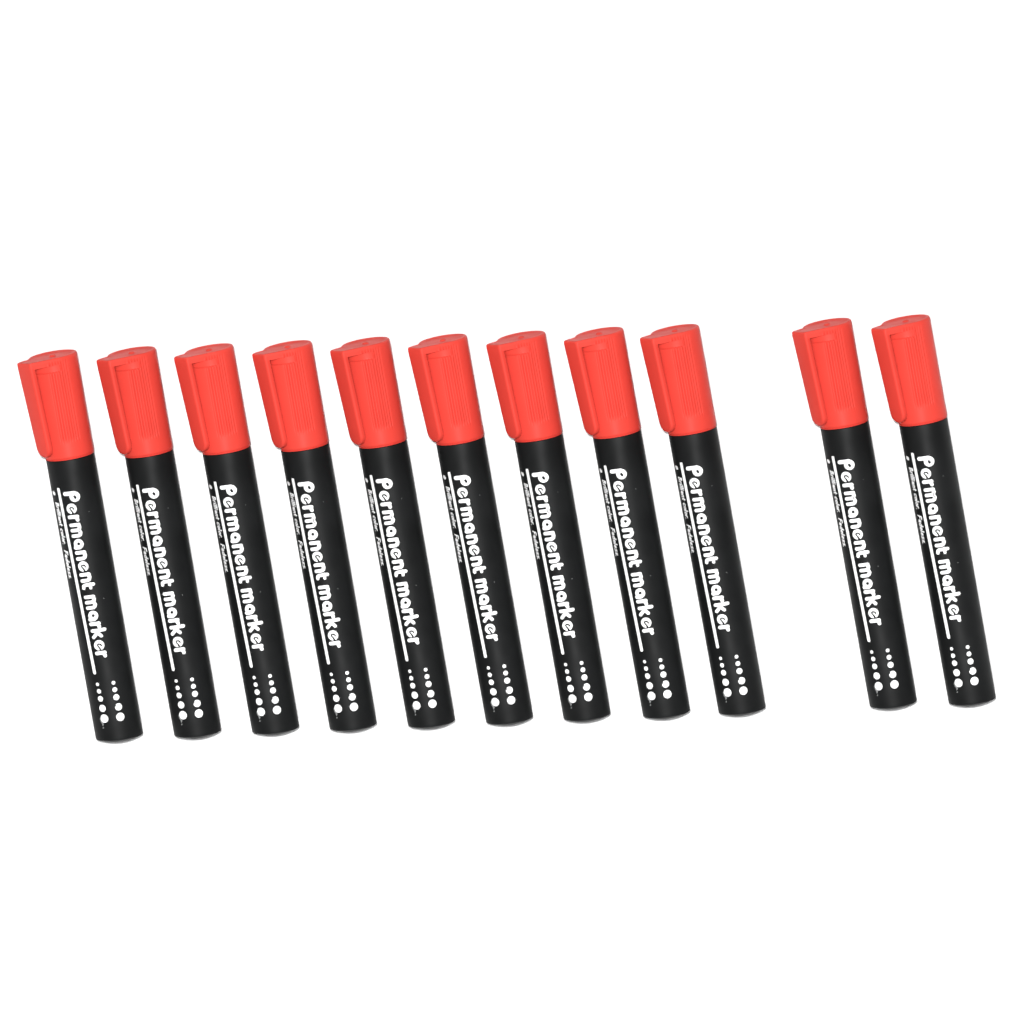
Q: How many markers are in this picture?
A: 11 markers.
